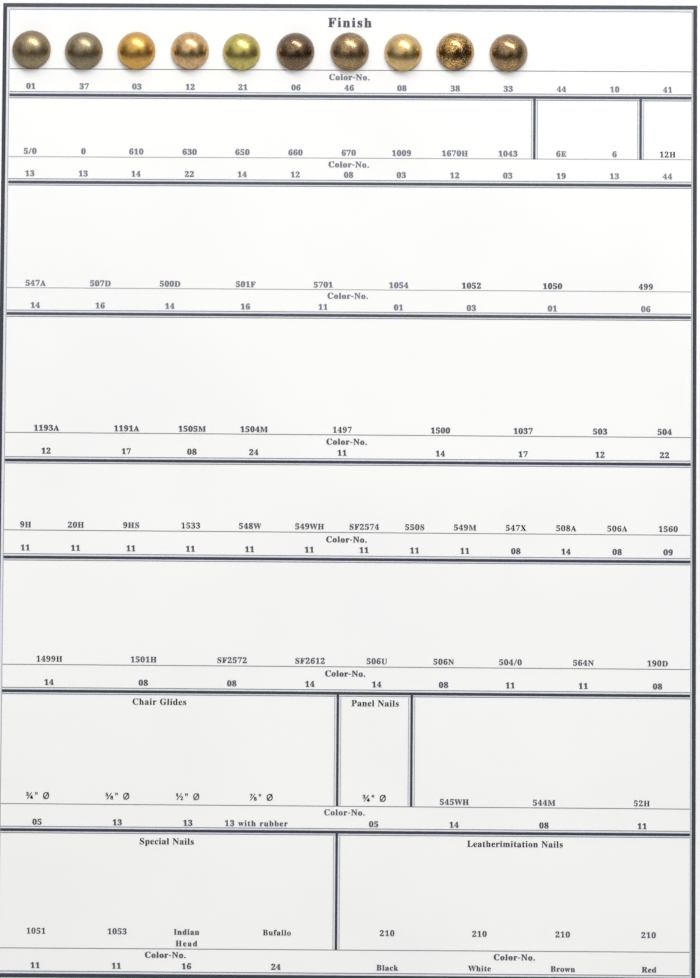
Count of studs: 10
